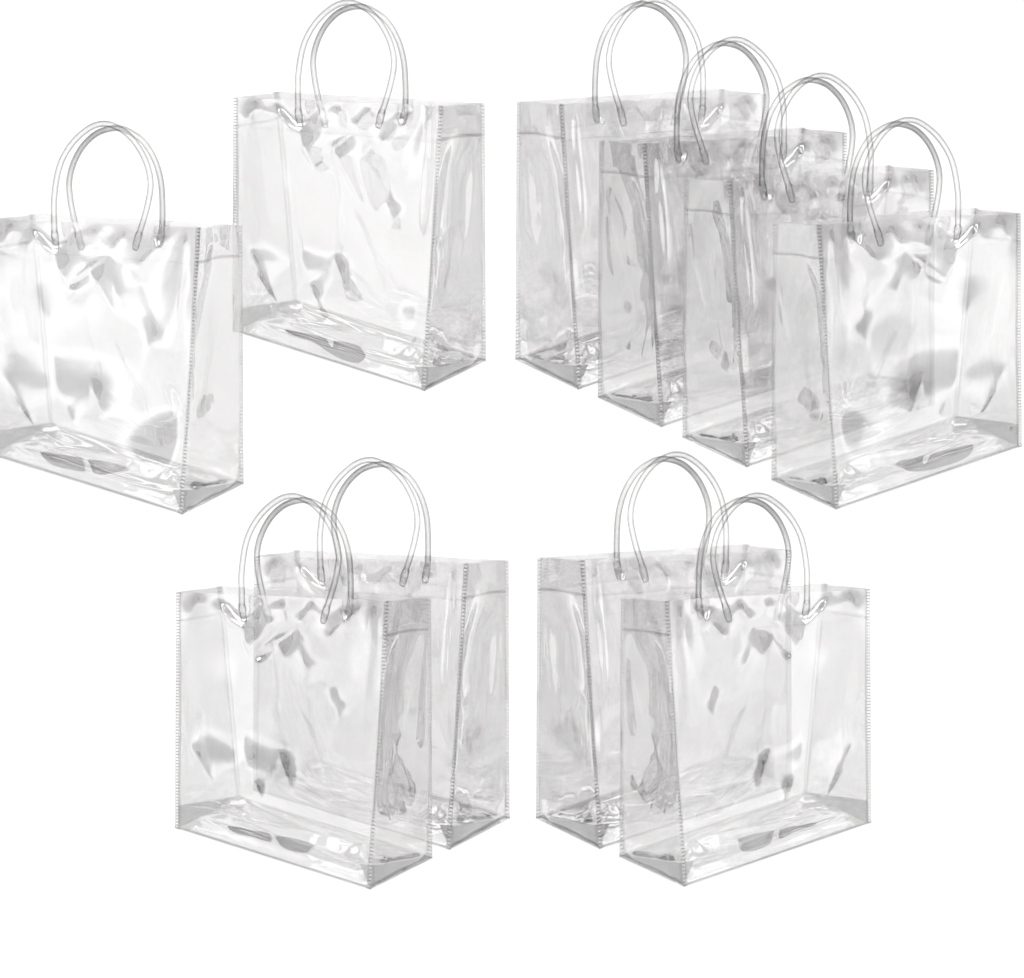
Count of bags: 10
